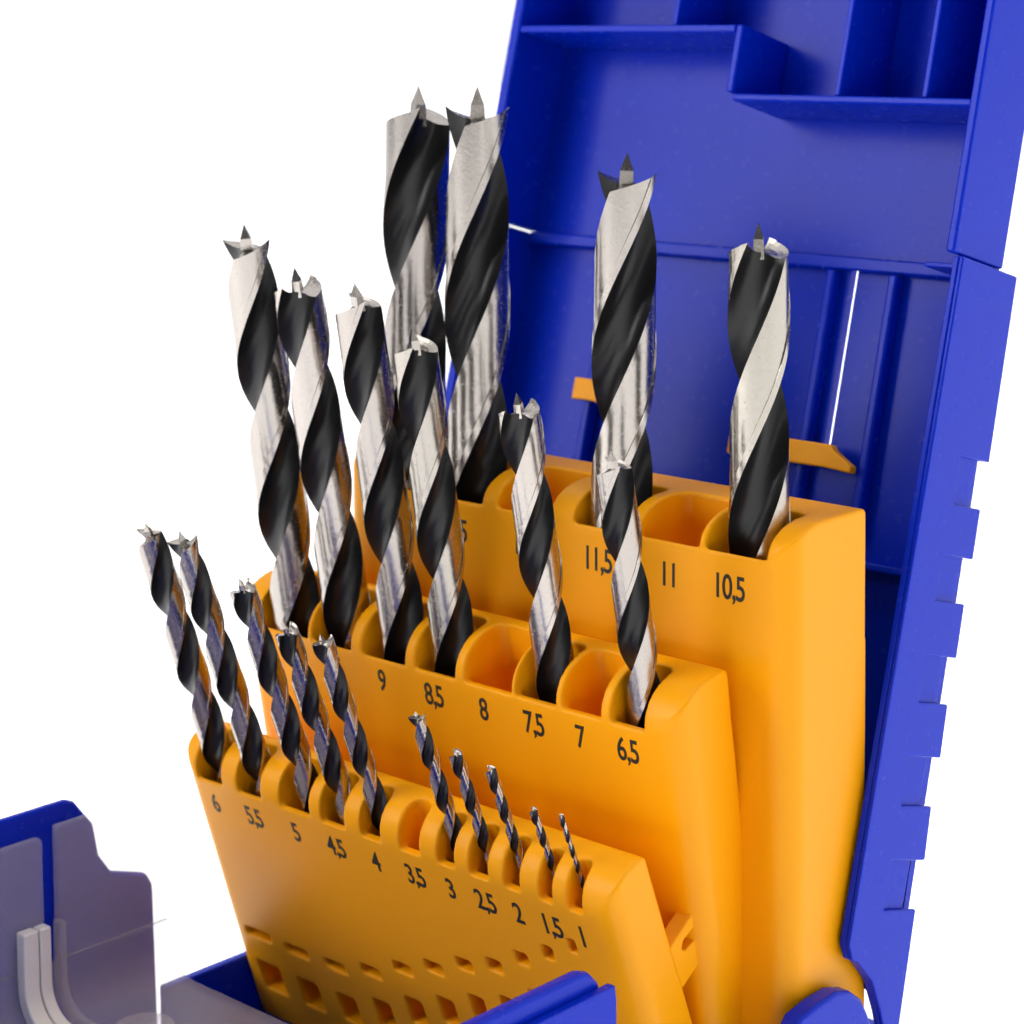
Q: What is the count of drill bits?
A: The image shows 20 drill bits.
